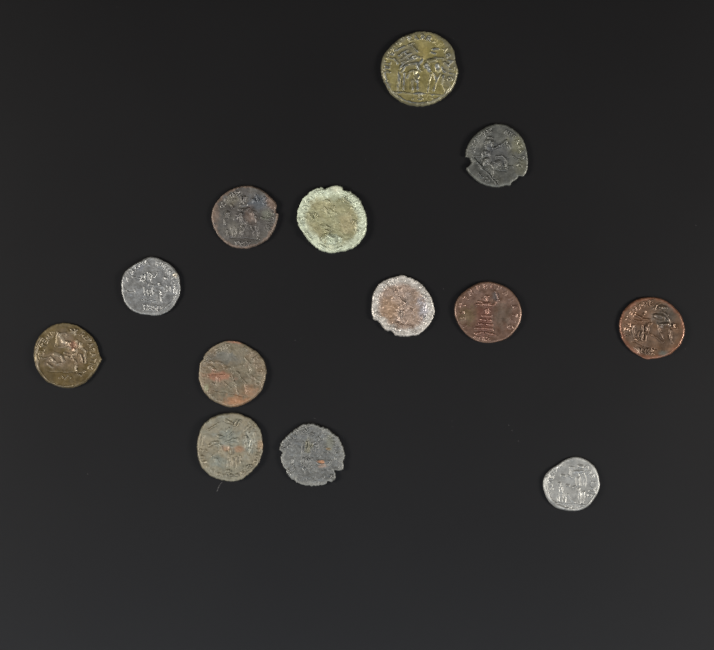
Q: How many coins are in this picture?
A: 13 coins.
